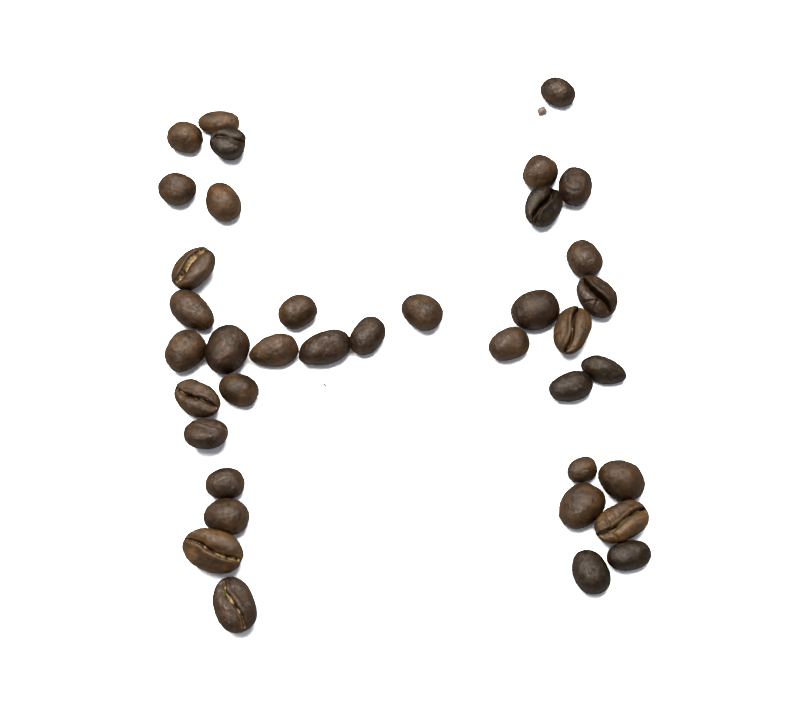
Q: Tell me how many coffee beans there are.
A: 38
